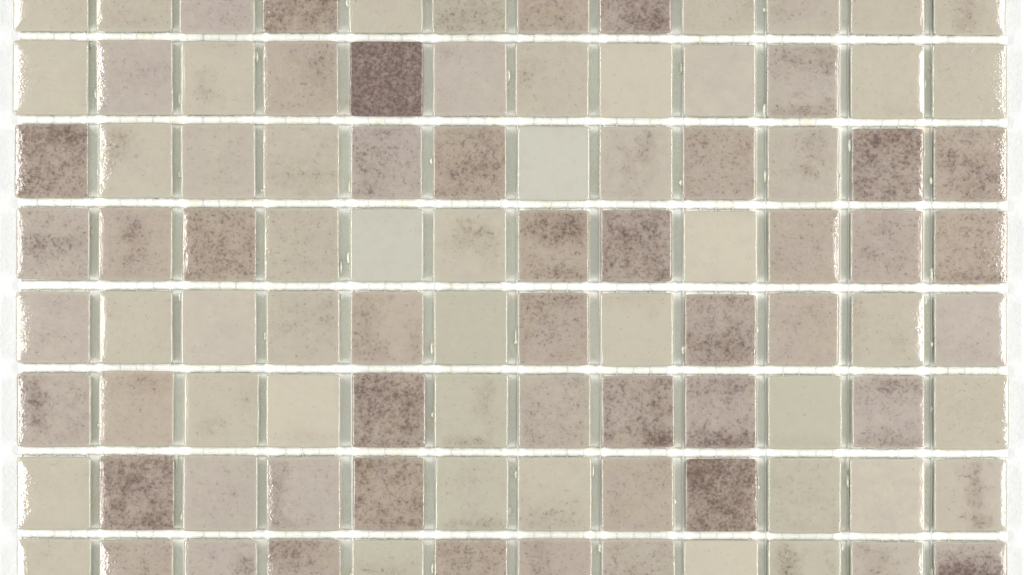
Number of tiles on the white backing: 96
